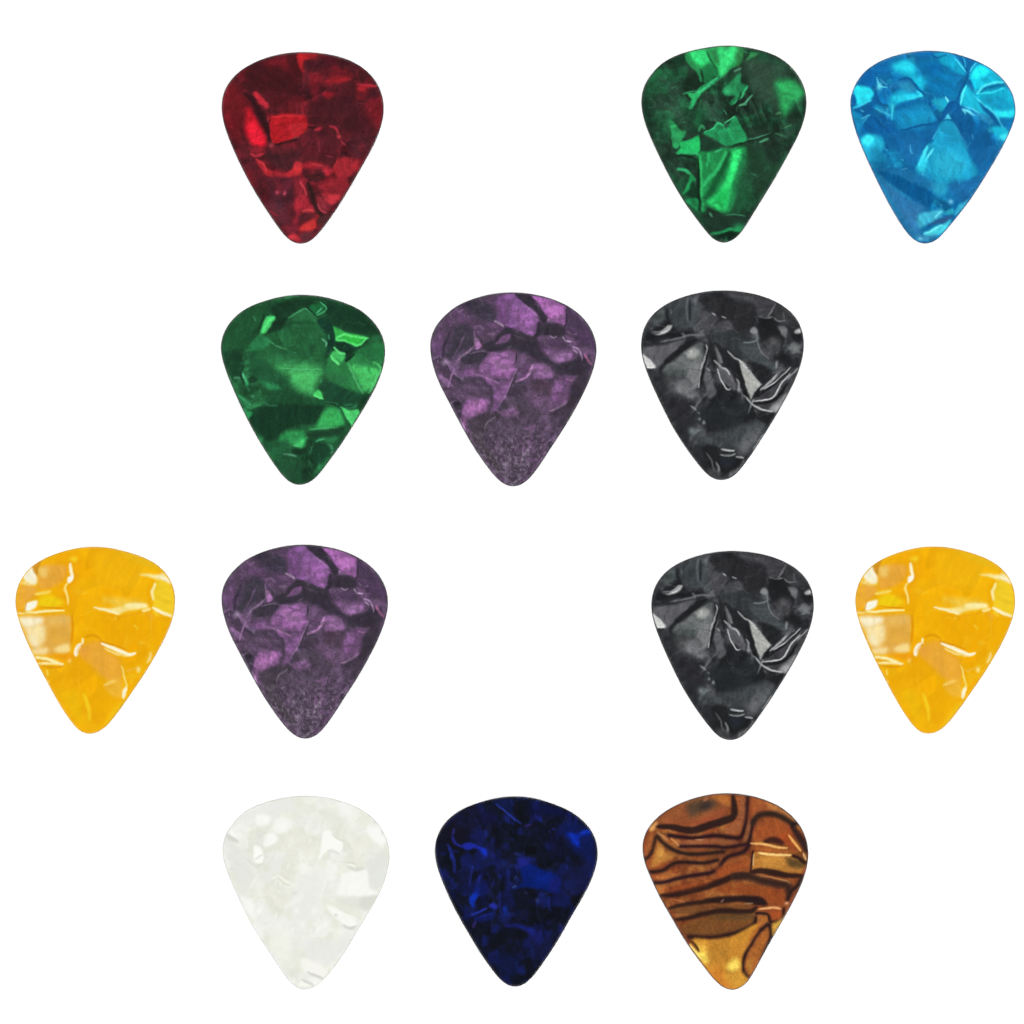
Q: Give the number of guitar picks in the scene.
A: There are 13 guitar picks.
